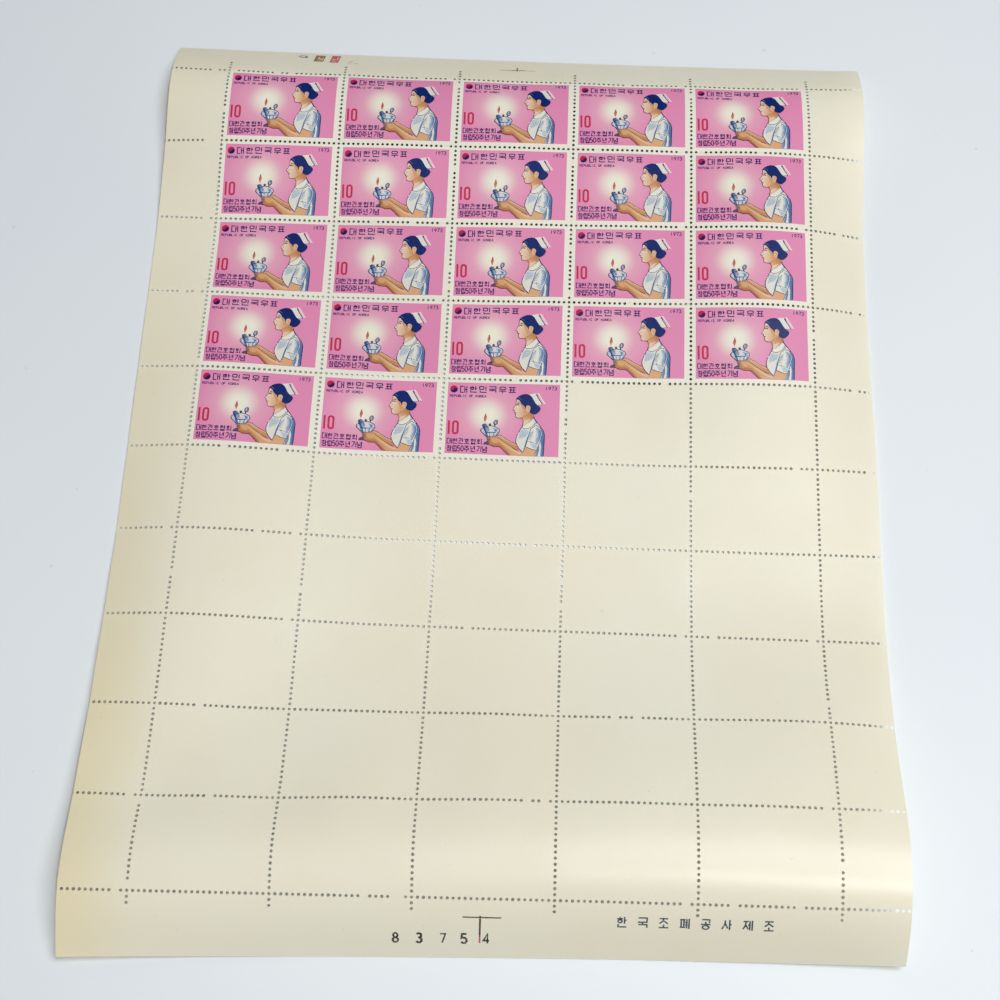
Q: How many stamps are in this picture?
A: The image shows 23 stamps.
